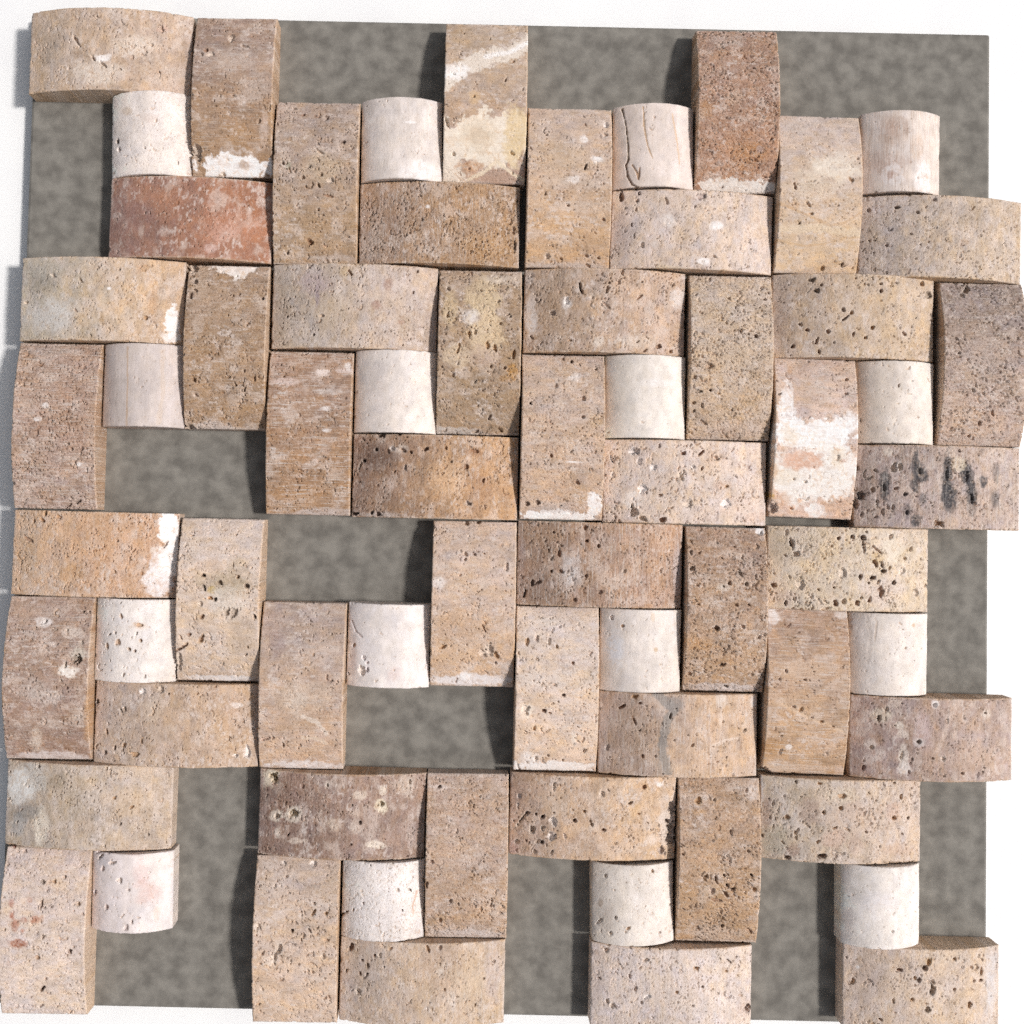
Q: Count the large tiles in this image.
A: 50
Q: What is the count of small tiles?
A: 16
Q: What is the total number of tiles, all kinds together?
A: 66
